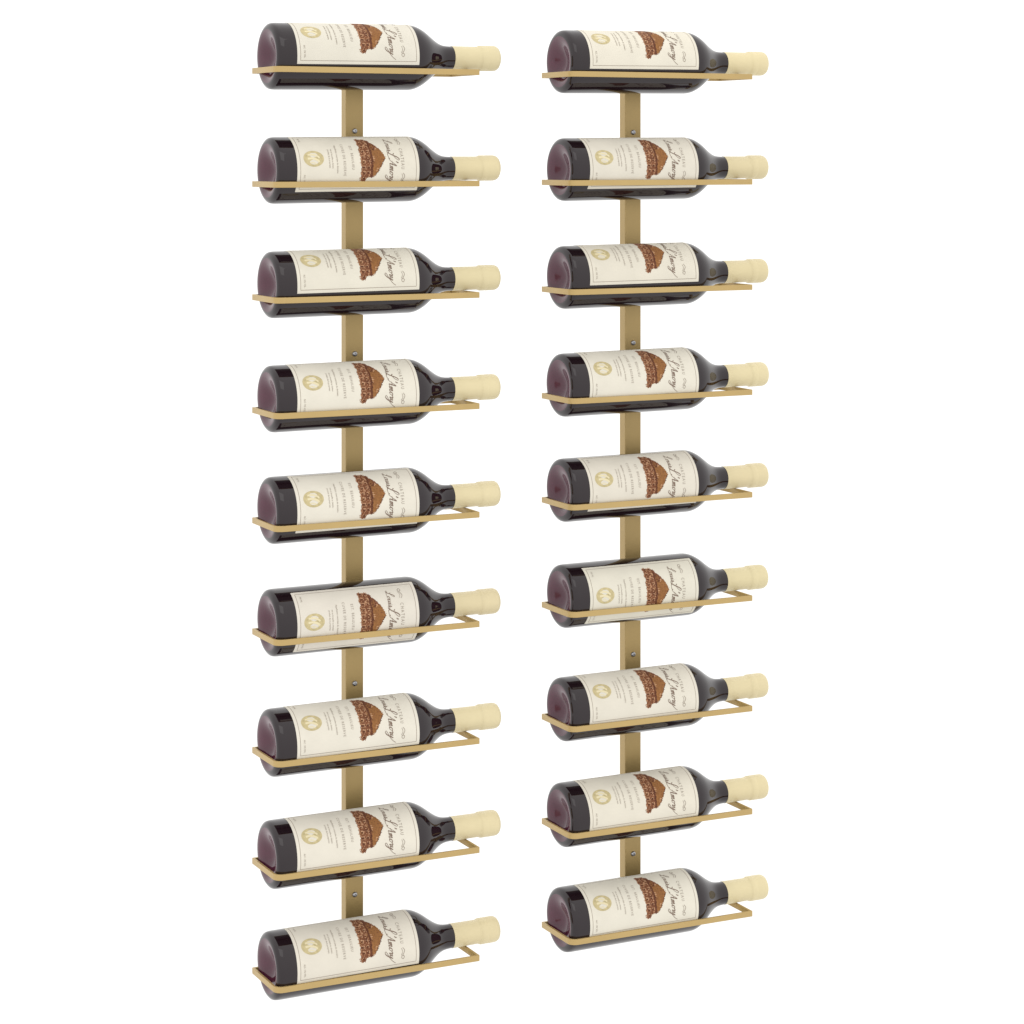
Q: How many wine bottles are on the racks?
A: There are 18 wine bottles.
